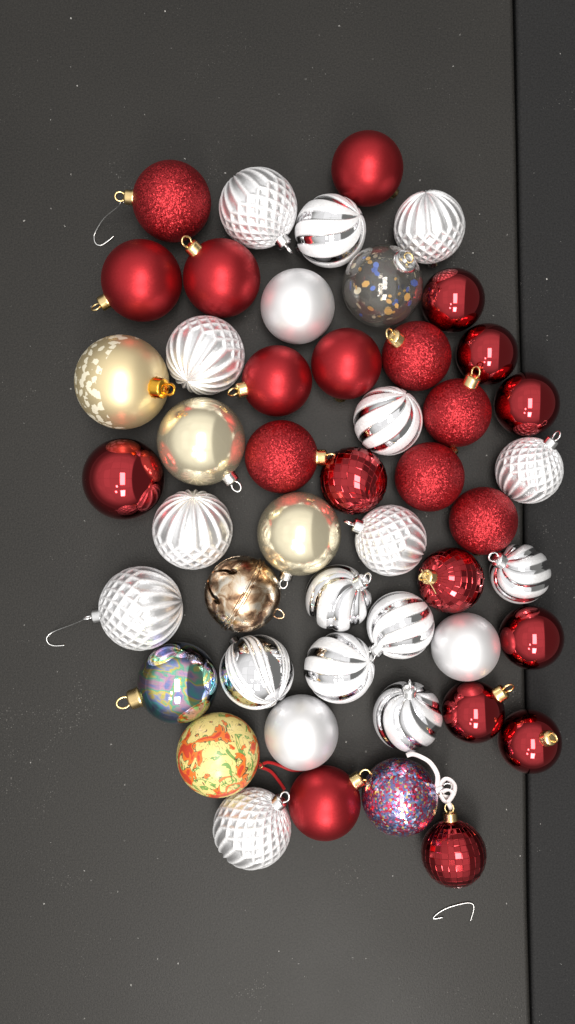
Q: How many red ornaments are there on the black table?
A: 22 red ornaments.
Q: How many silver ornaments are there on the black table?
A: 19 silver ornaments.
